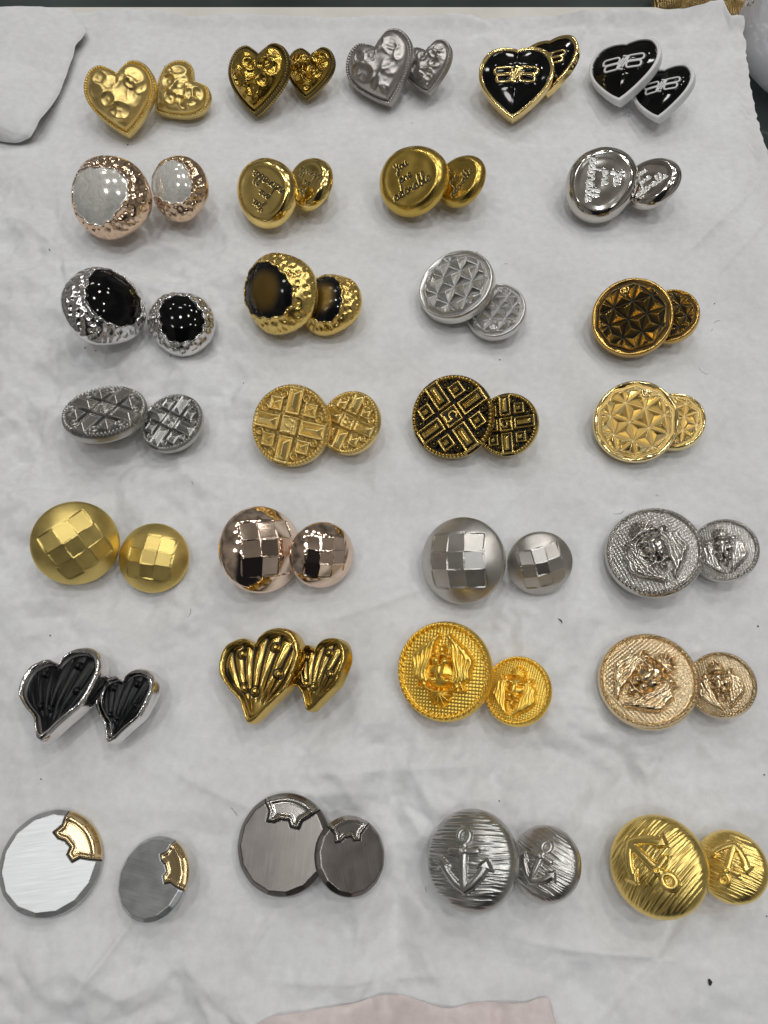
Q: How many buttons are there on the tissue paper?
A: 58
